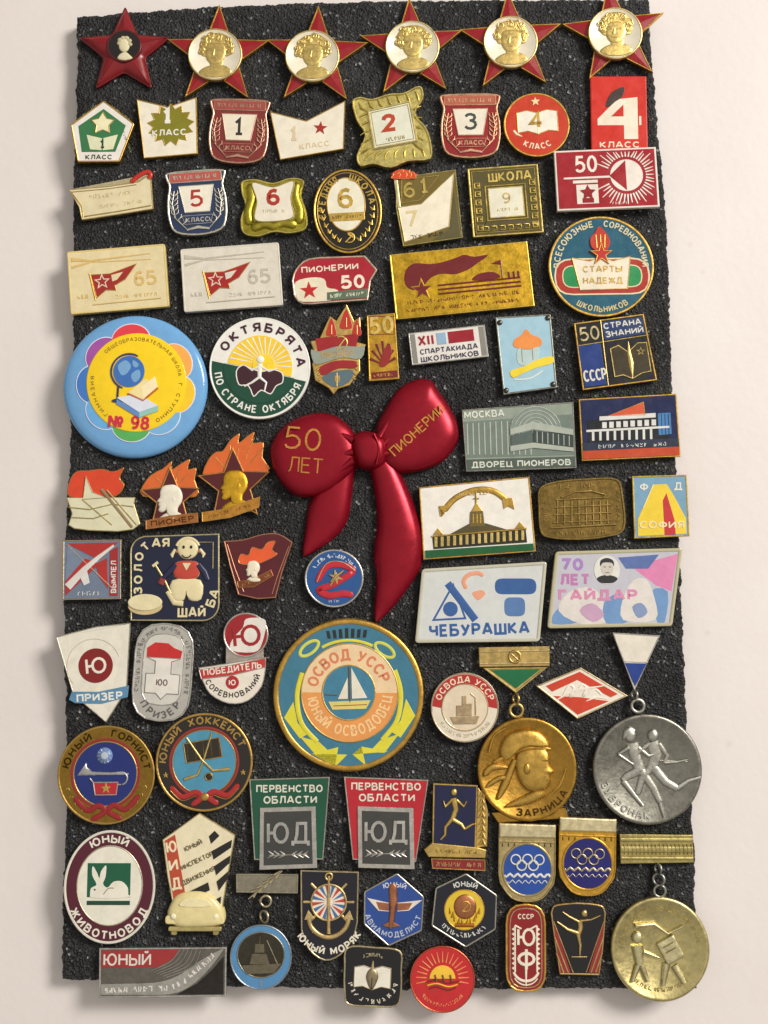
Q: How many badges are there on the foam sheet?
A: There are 75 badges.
